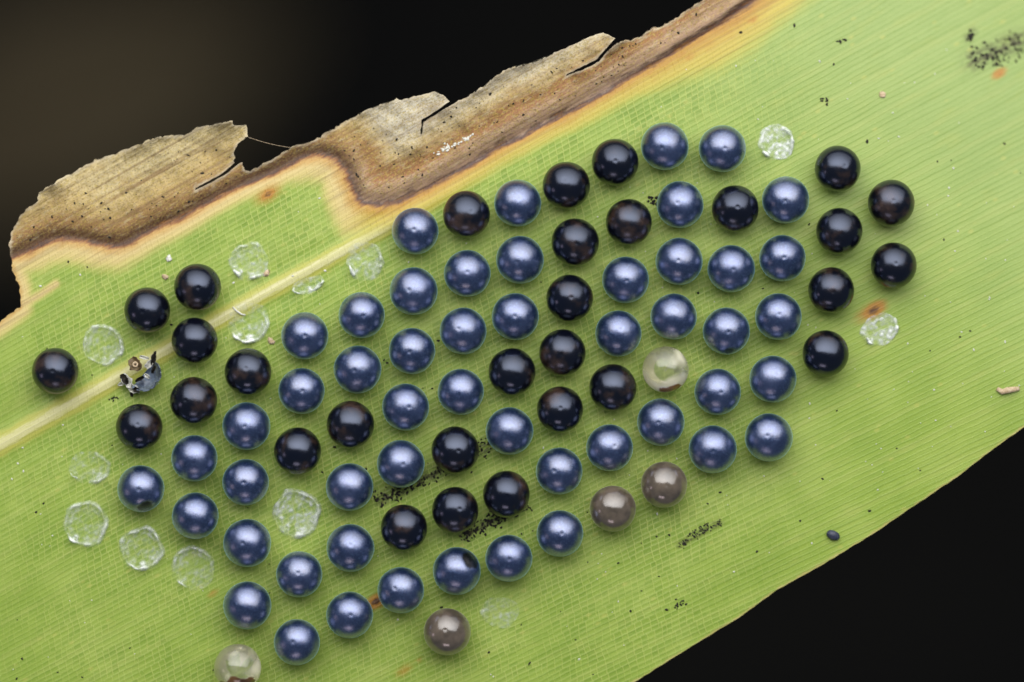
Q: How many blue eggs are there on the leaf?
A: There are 51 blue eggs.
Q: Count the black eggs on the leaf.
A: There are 30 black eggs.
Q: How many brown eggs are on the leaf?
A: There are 3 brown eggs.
